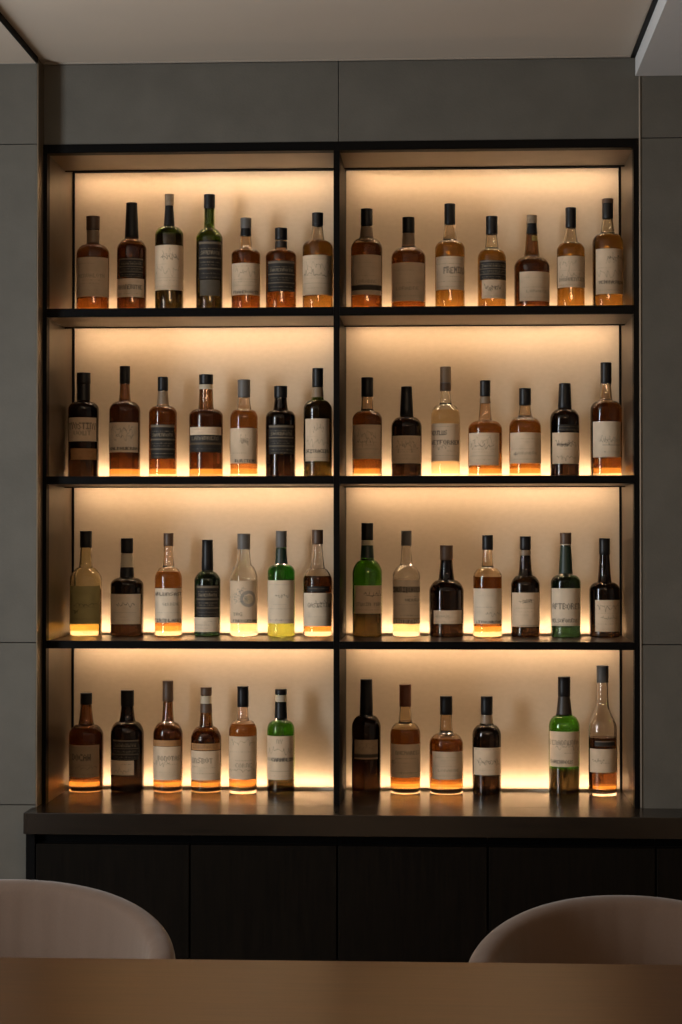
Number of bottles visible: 54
